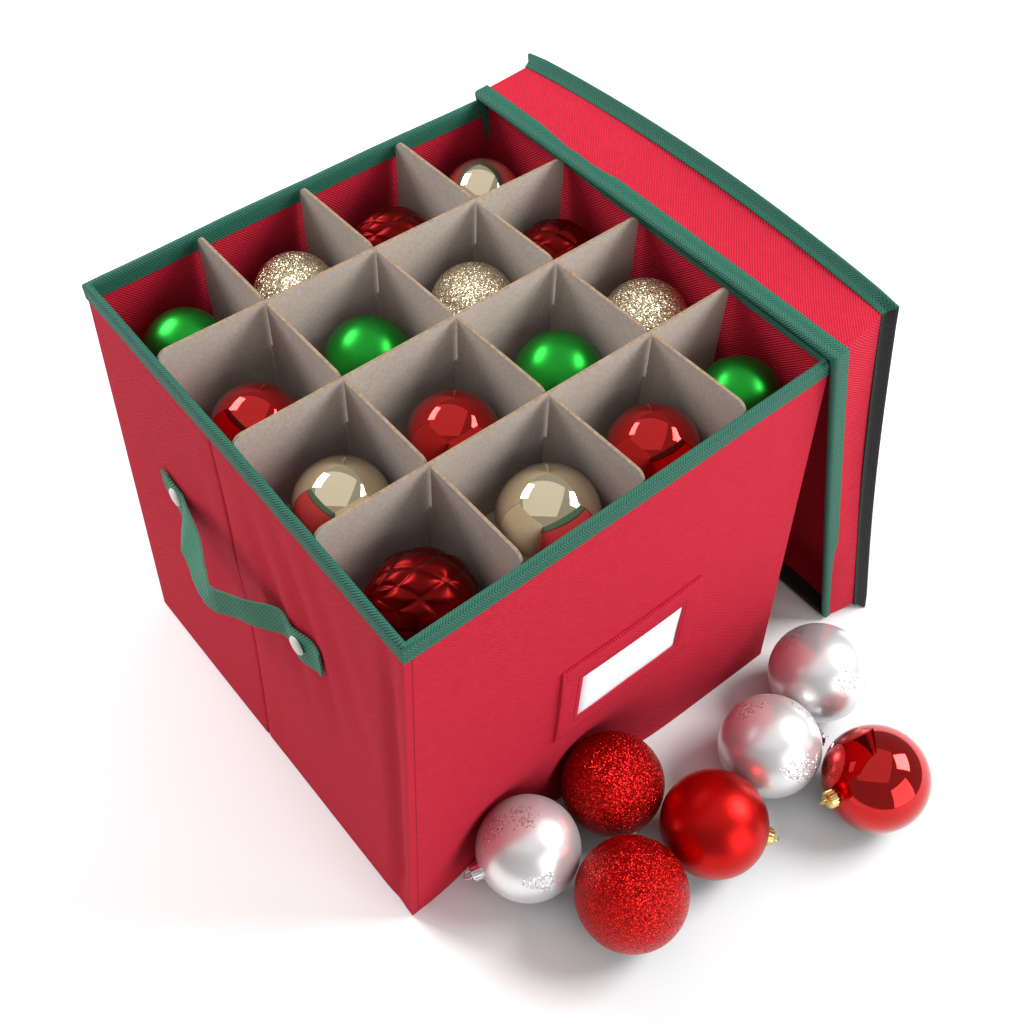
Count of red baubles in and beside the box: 10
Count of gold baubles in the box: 6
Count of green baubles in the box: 4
